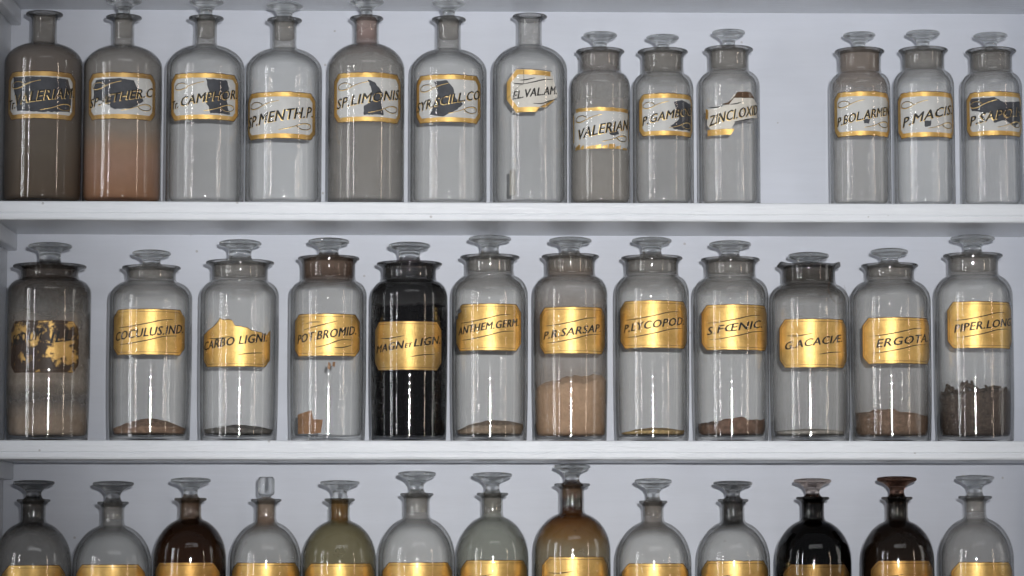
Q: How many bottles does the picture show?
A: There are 38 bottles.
